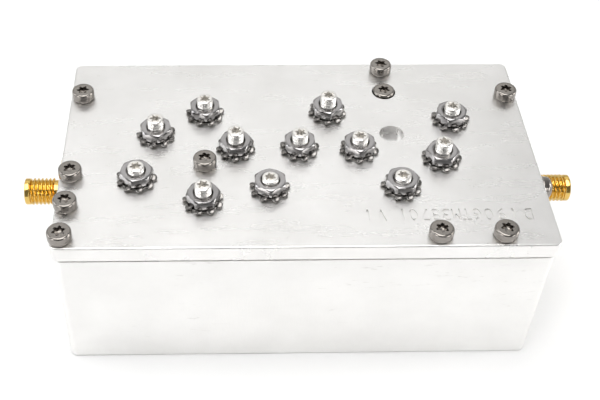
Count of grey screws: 11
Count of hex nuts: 12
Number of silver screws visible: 12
